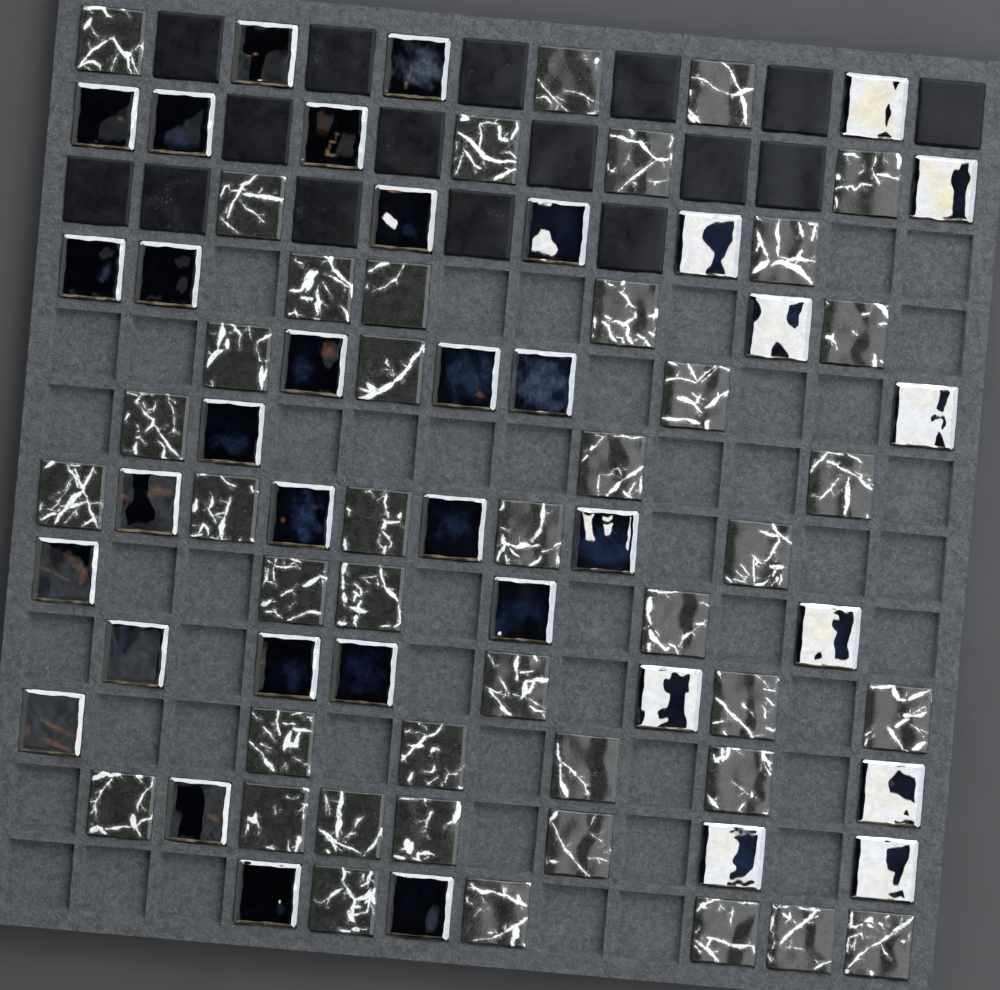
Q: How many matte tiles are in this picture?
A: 16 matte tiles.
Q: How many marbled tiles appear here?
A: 43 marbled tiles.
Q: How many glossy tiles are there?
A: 36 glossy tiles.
